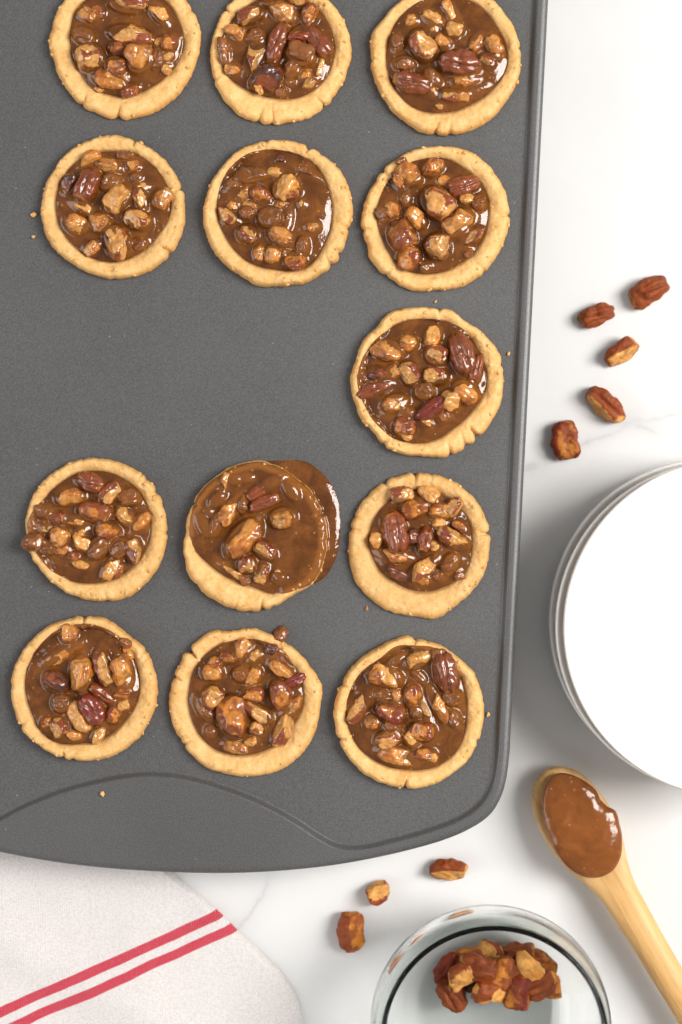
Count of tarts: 13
